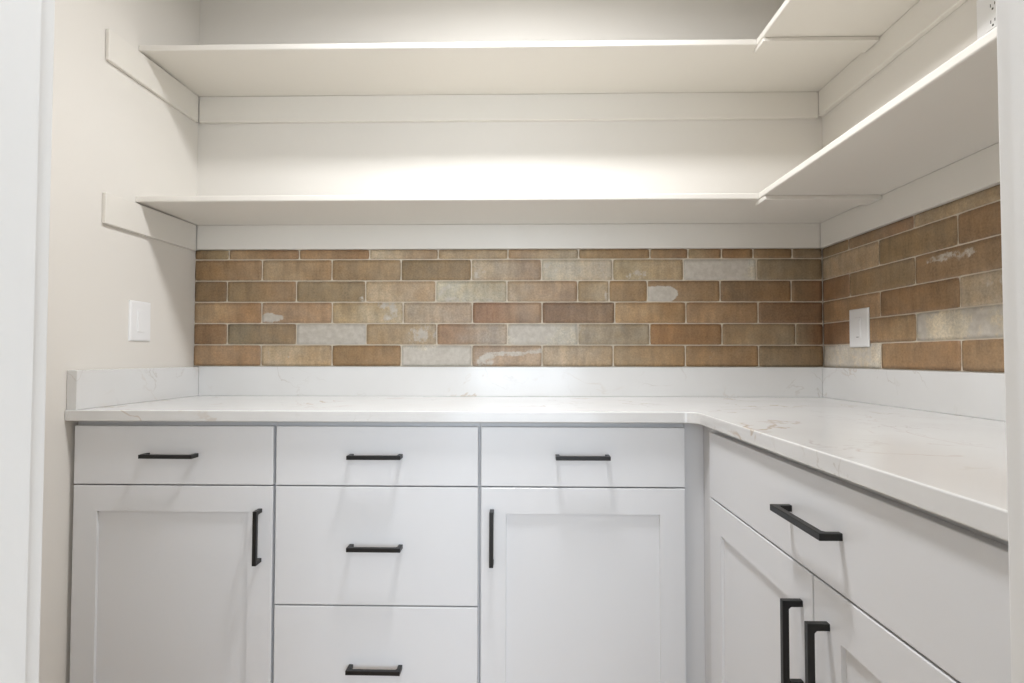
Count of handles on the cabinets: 10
